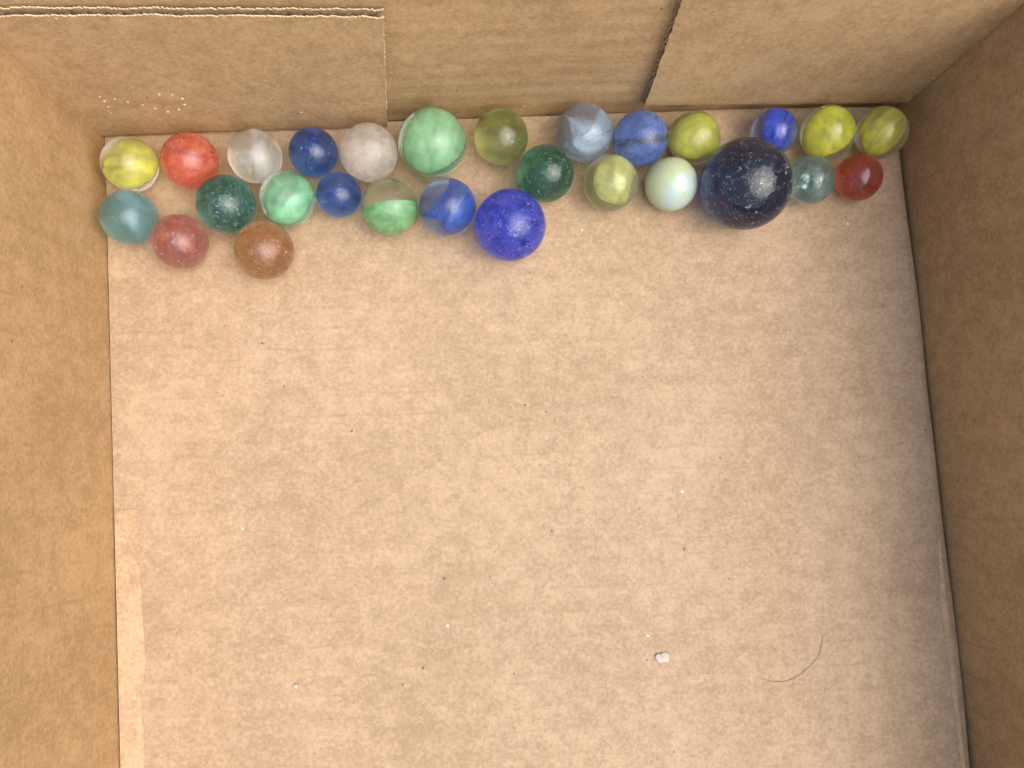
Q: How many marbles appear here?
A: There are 28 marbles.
